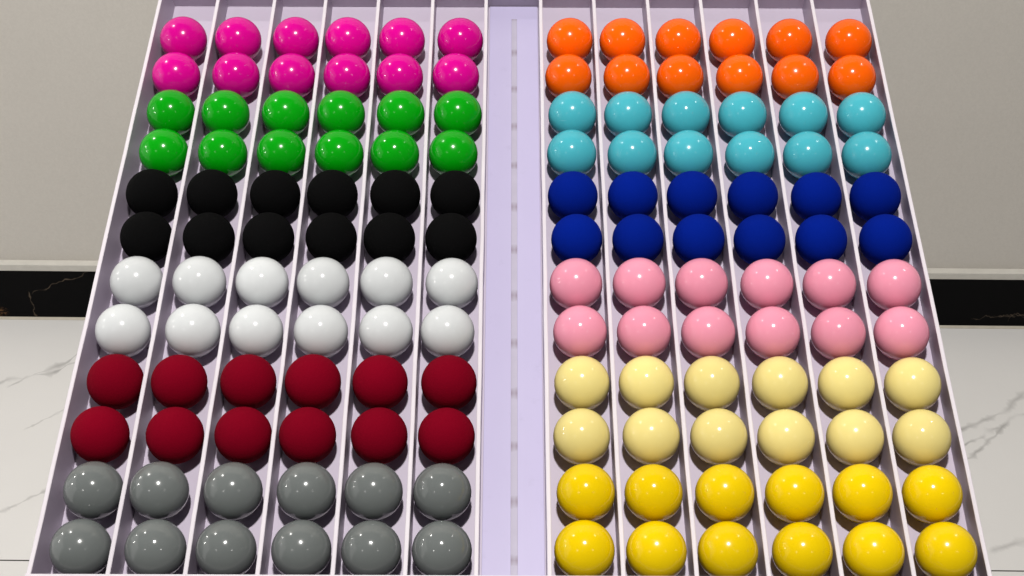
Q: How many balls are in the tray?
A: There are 144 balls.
